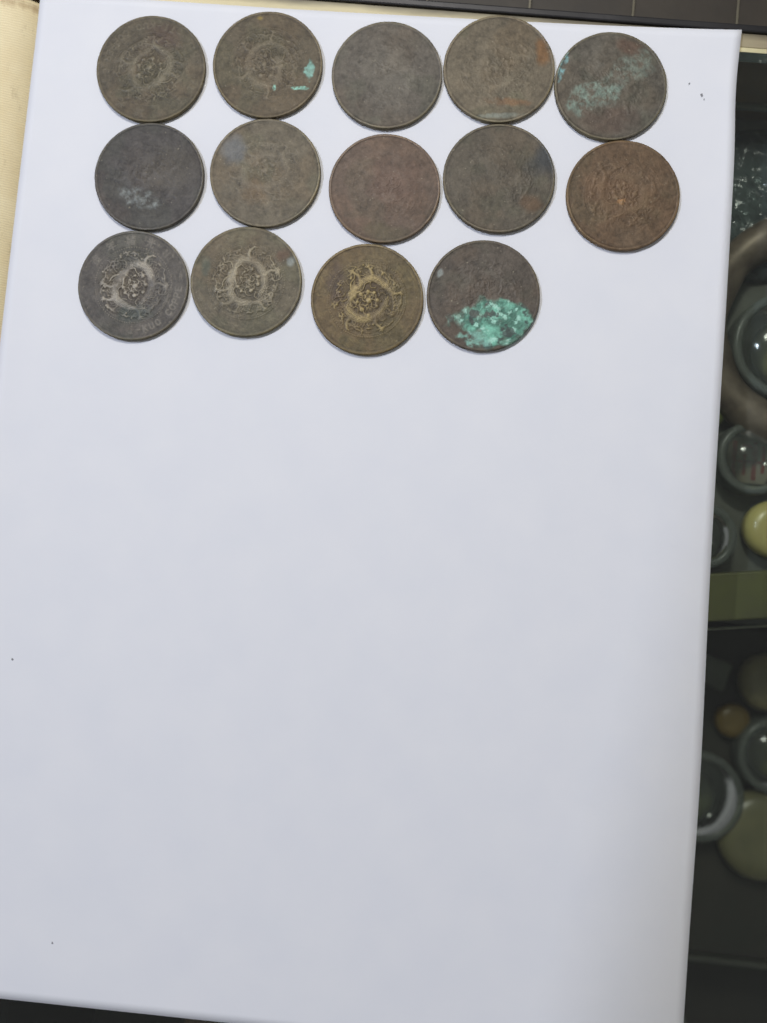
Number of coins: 14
